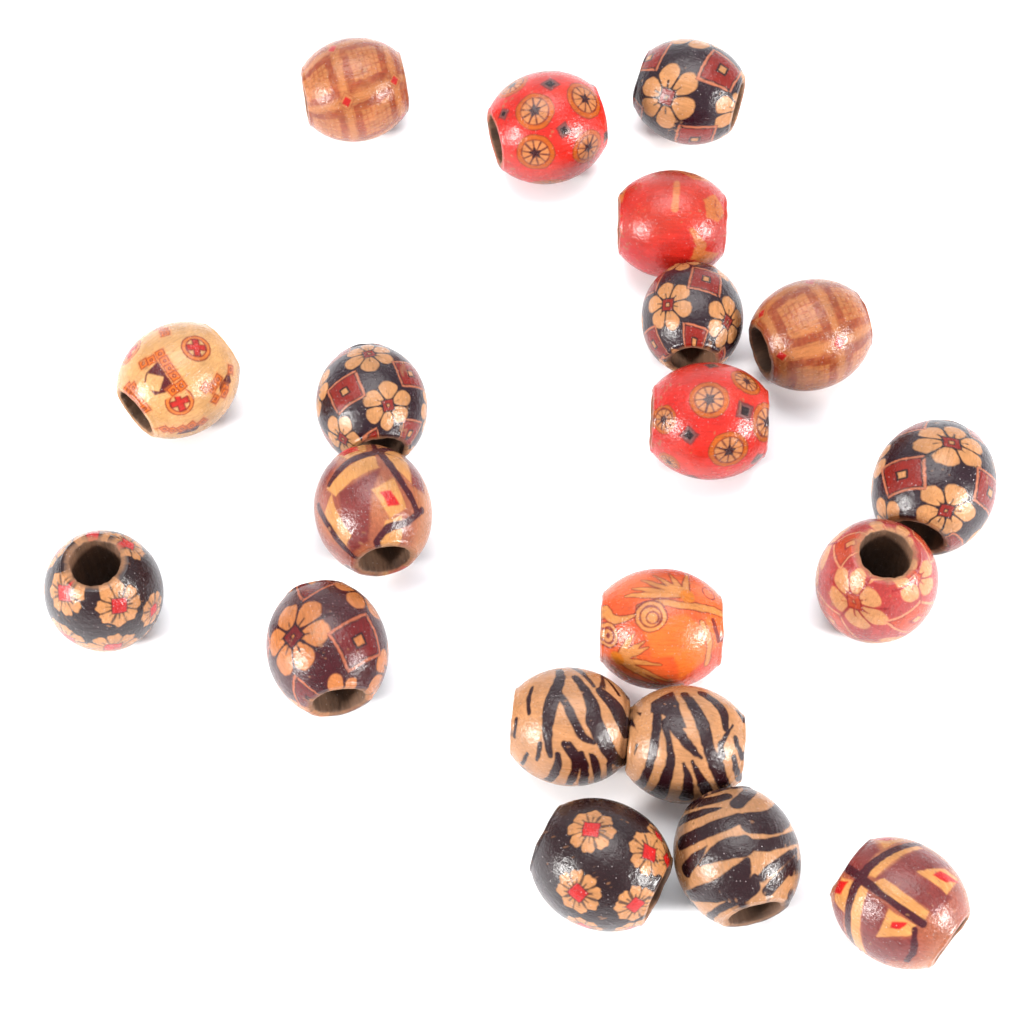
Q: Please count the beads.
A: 20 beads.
